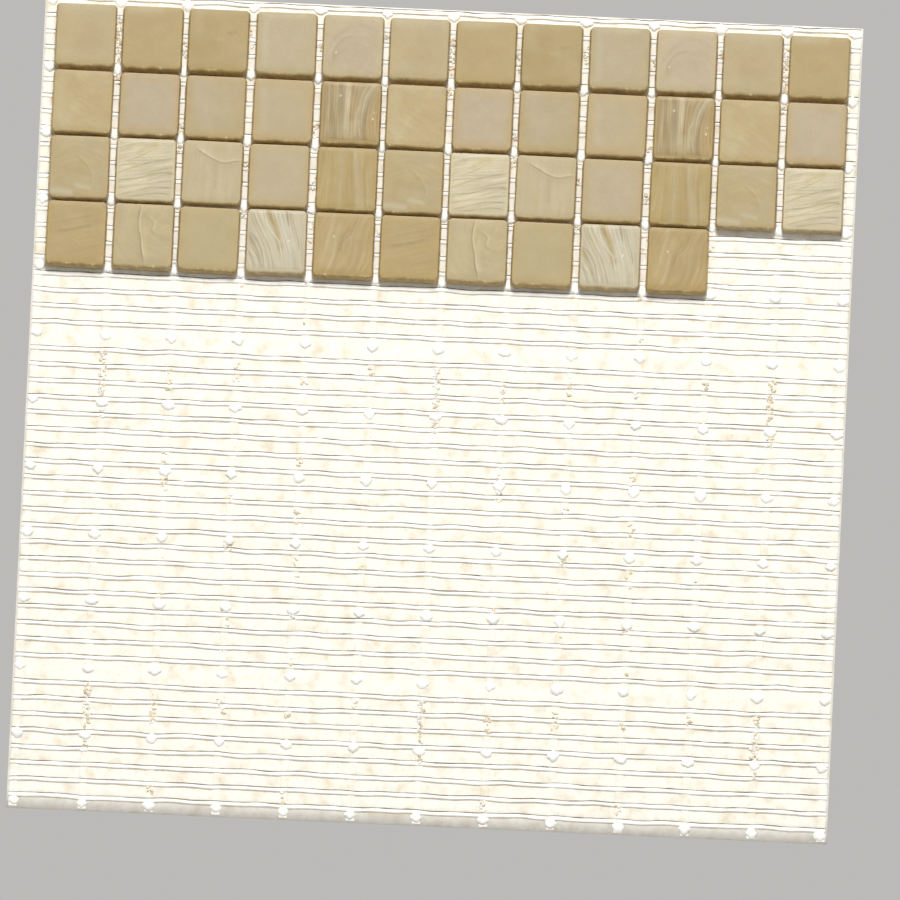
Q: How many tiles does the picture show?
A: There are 46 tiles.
